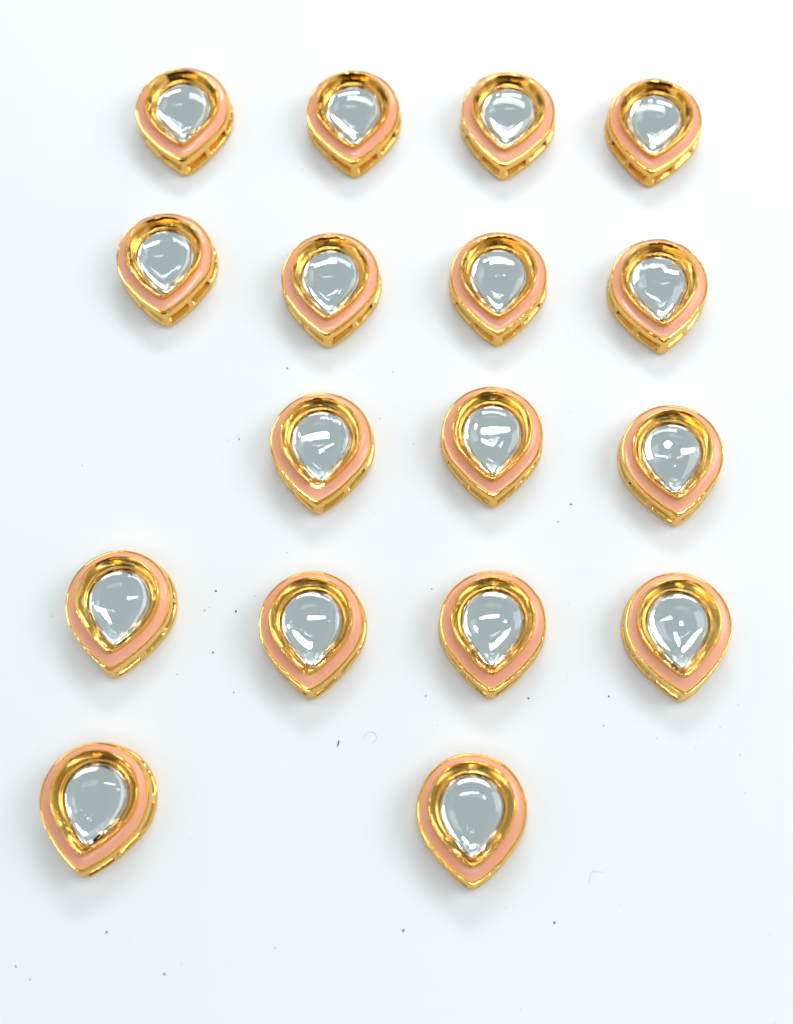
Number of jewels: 17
